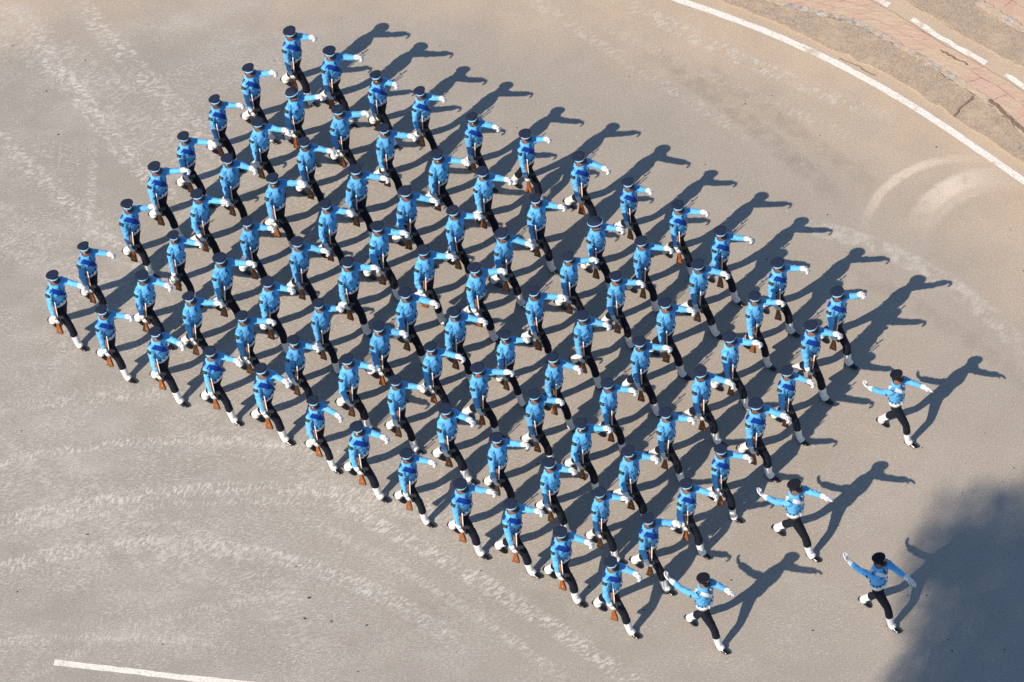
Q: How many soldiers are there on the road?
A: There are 100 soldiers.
